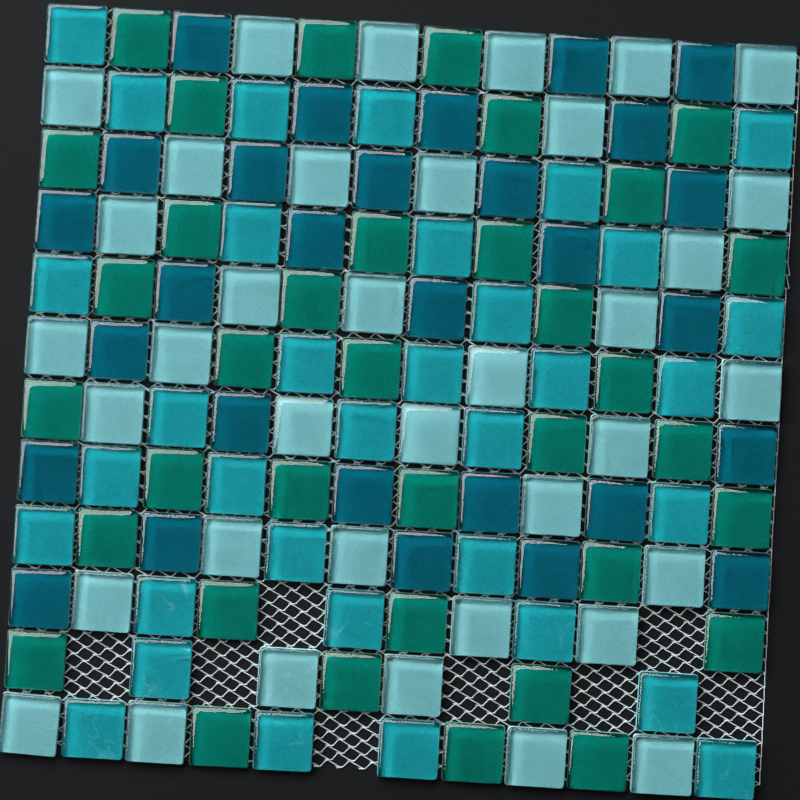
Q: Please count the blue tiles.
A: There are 29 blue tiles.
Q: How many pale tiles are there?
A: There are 37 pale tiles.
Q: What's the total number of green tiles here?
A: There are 36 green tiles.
